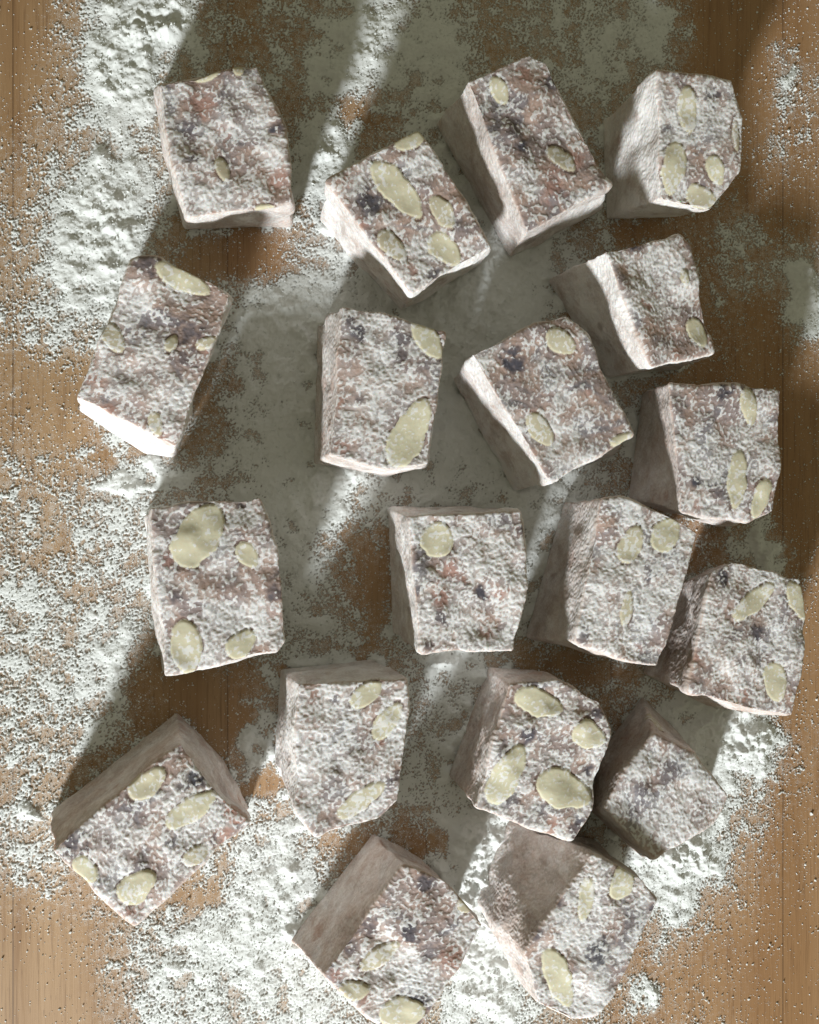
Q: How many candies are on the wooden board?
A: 19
